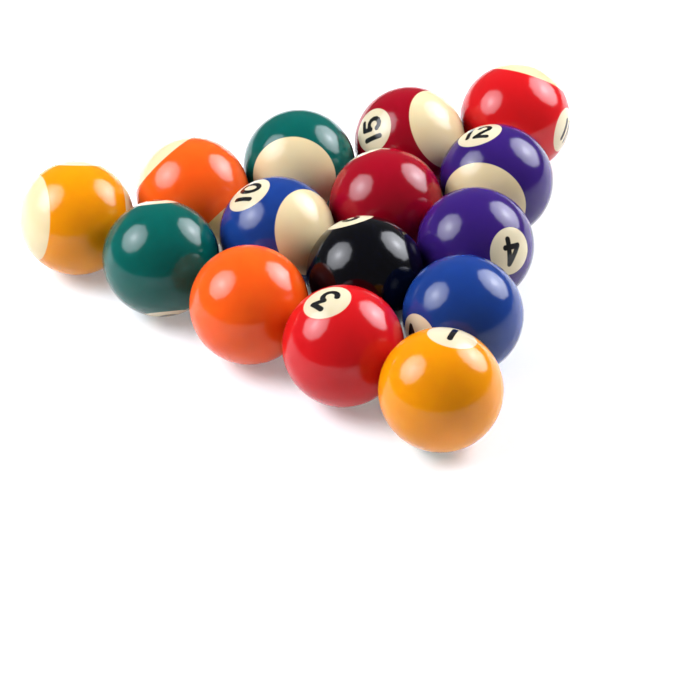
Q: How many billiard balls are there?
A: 15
